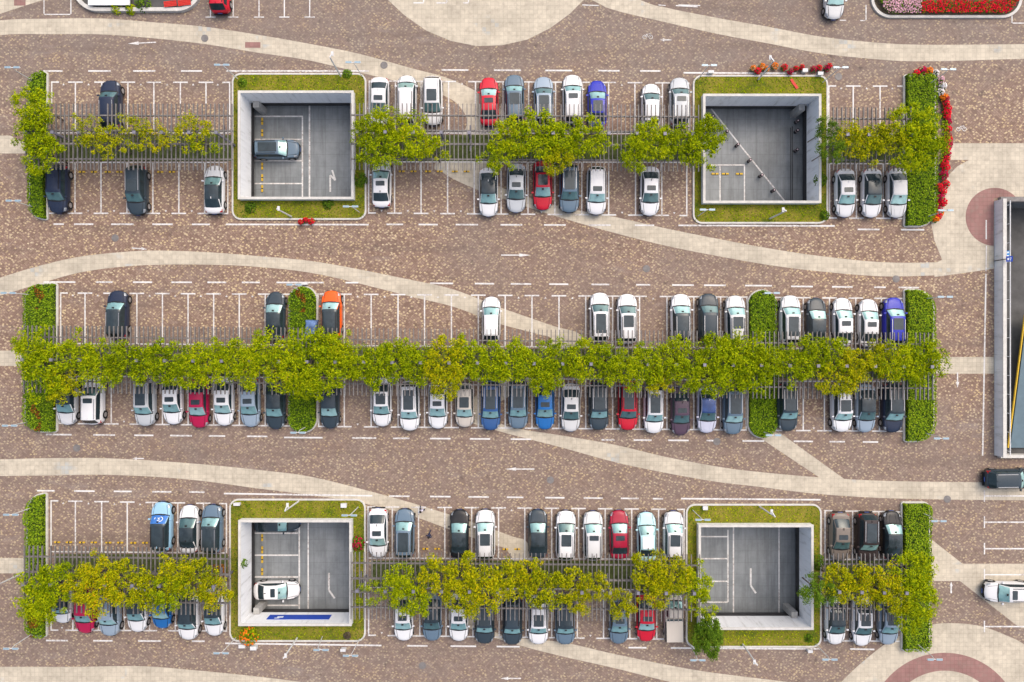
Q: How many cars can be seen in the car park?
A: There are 108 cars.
